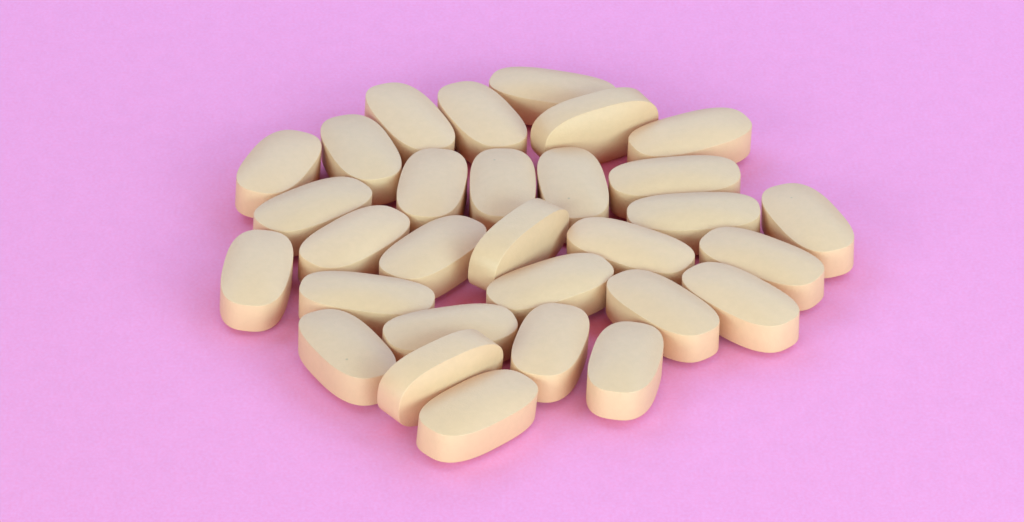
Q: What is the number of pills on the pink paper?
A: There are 30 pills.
